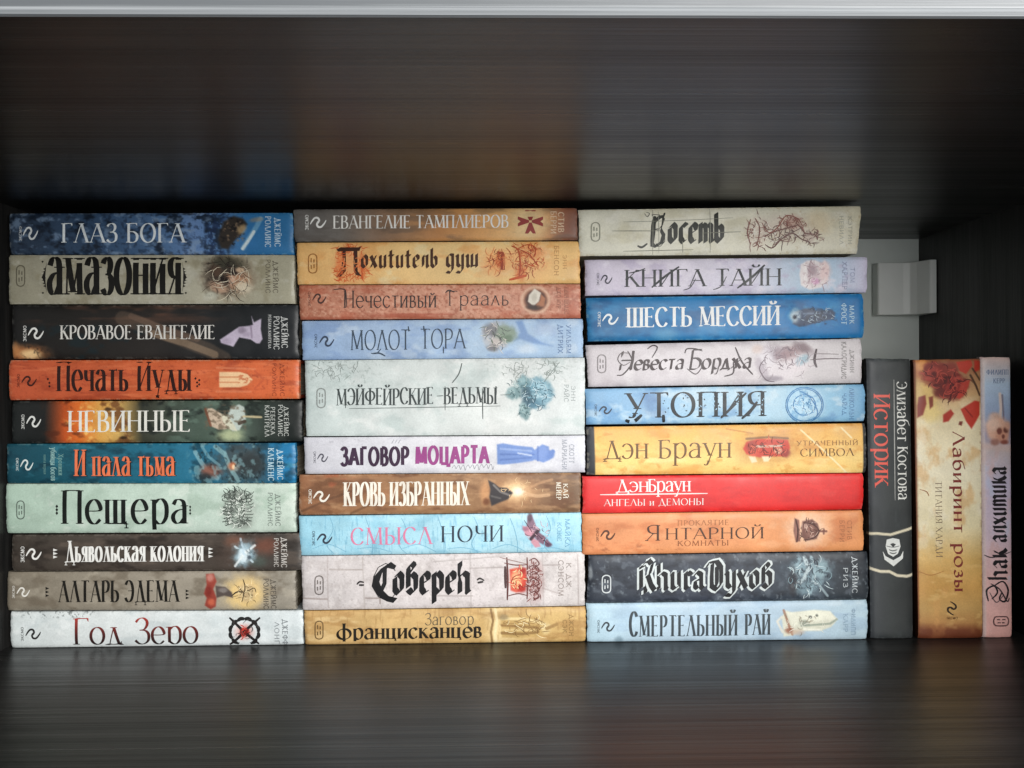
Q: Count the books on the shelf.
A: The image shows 33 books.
